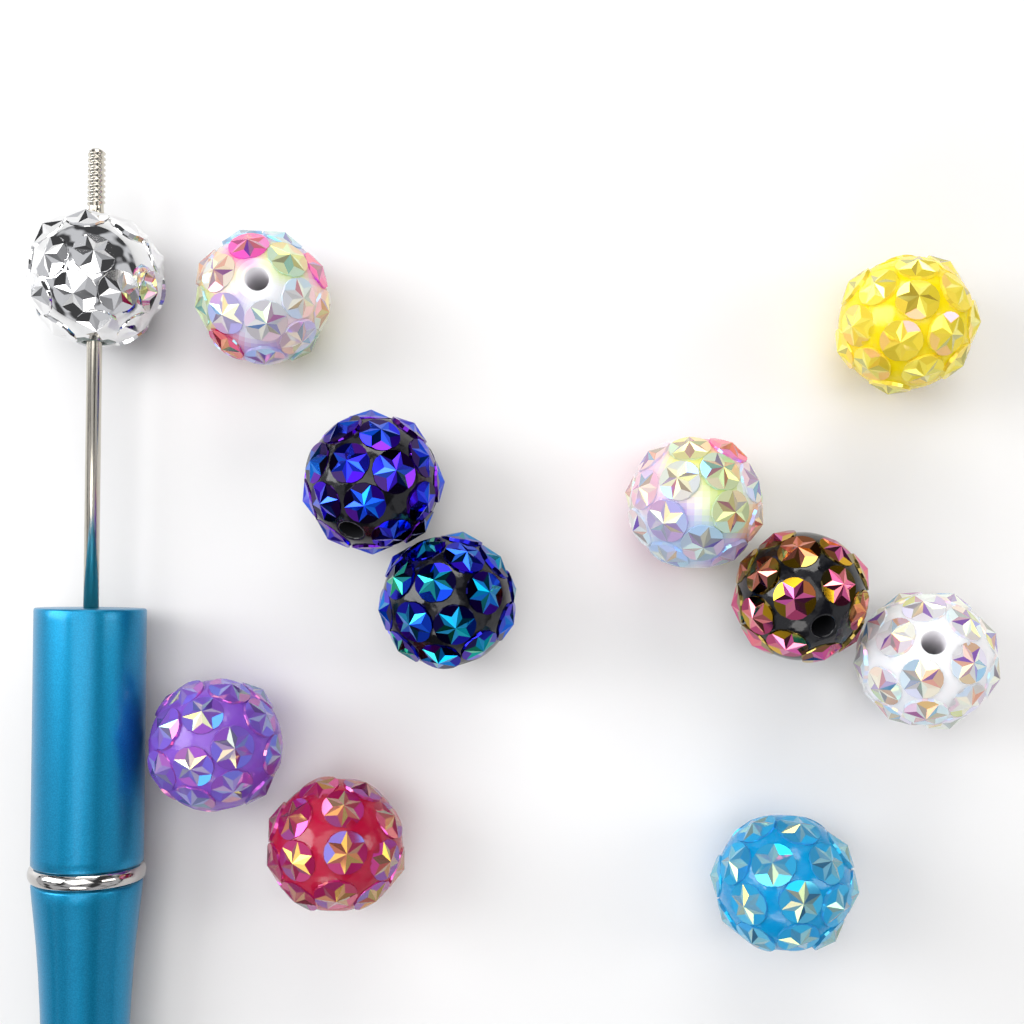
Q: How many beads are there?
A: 11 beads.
